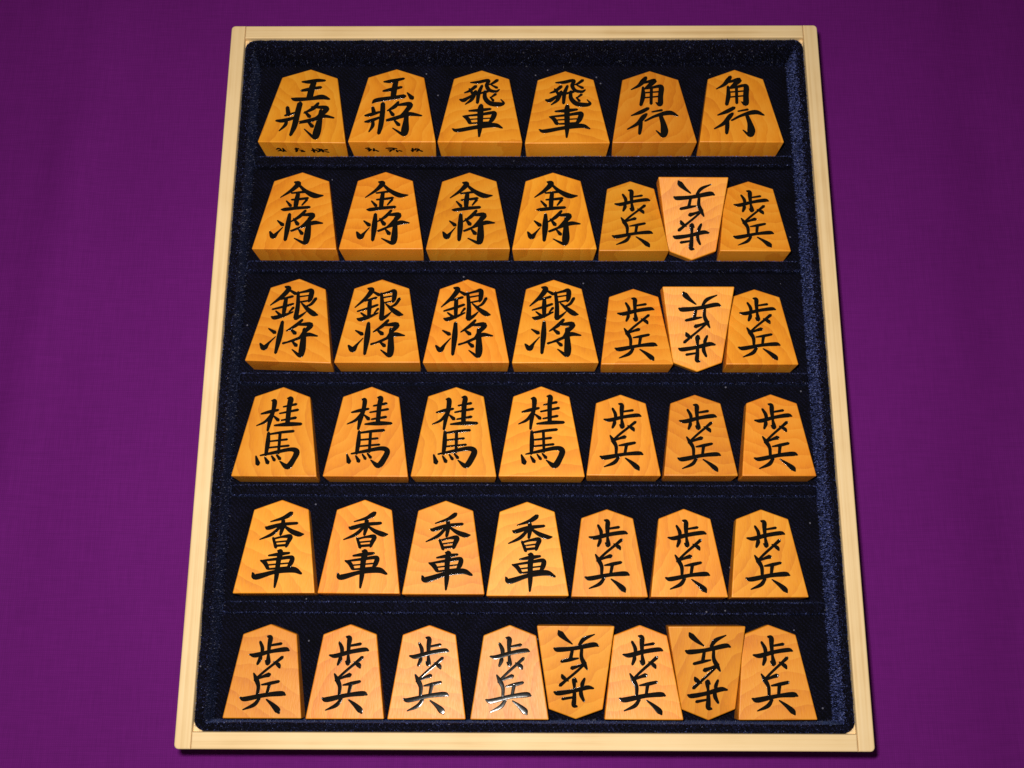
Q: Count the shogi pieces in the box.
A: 42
